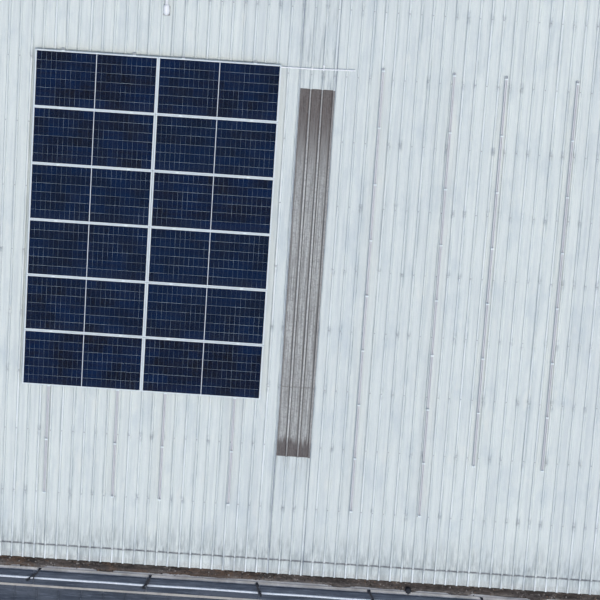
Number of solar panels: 12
